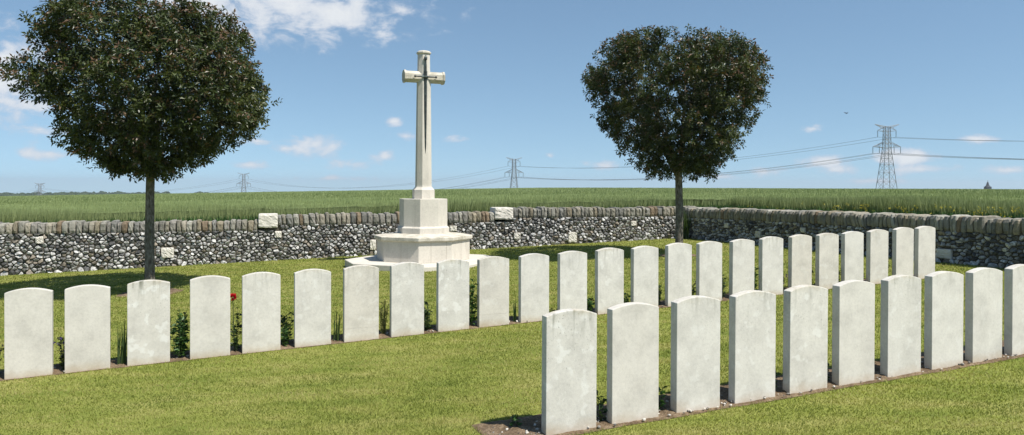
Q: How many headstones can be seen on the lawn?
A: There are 34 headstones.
